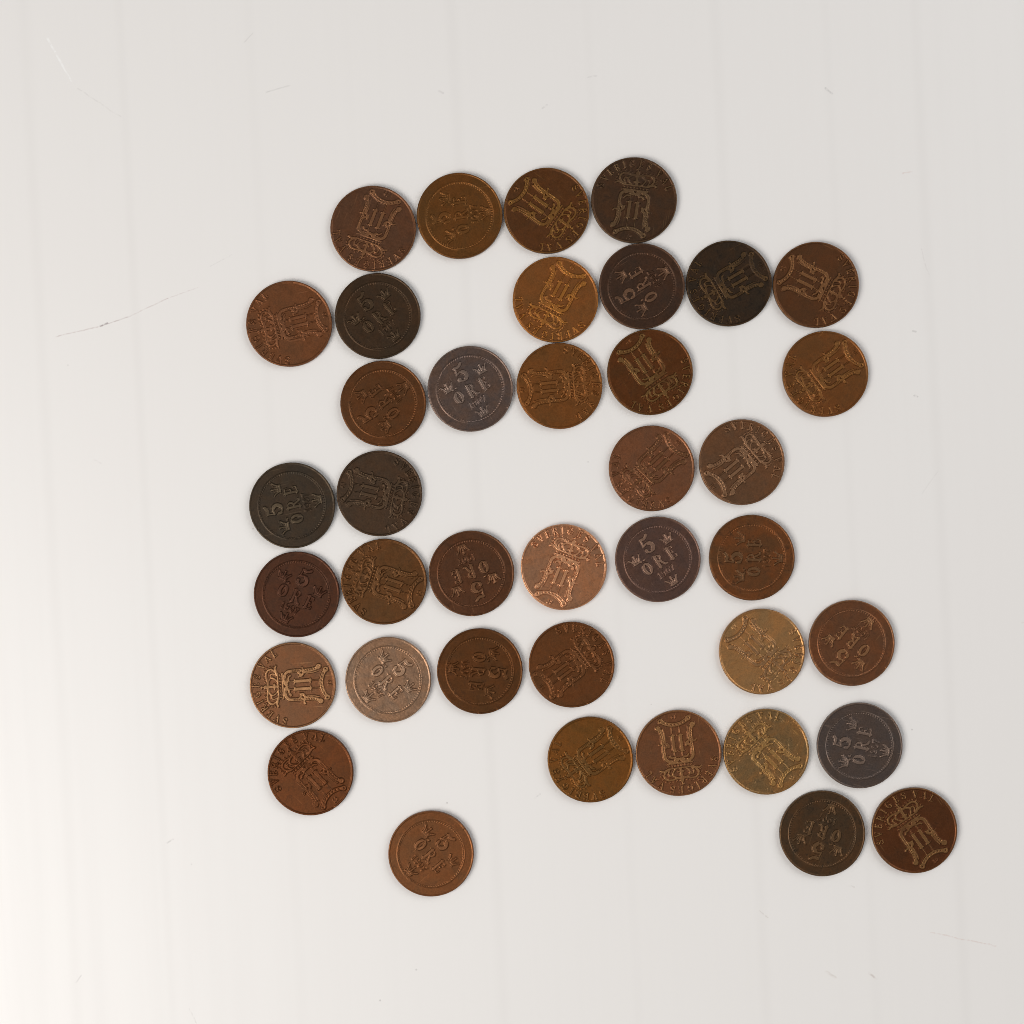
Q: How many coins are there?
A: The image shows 39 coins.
